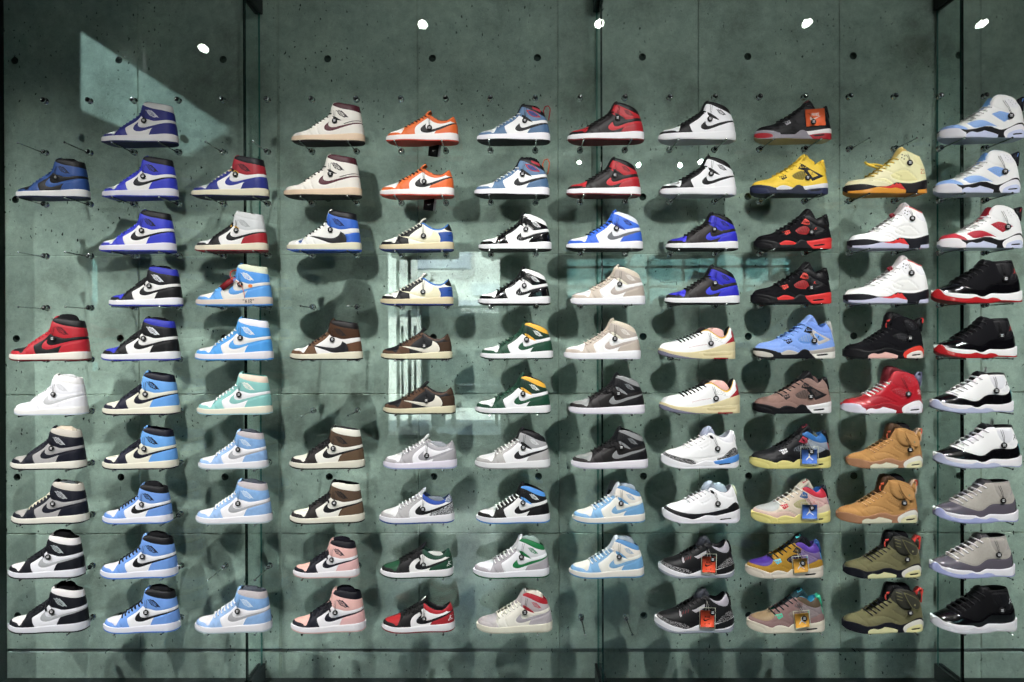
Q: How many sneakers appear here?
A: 101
